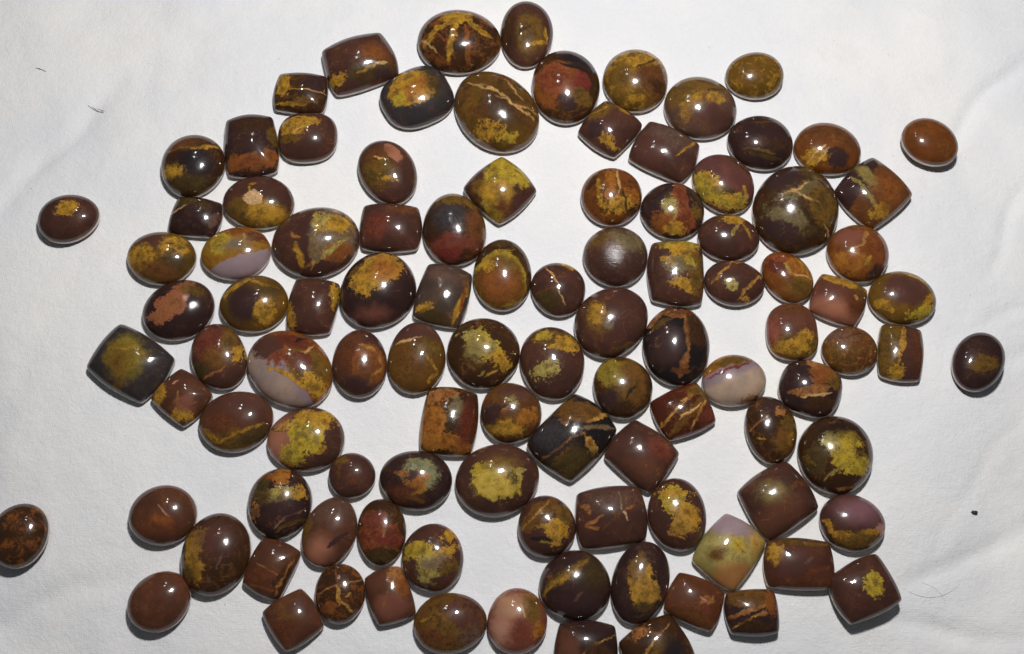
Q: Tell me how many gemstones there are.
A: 105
